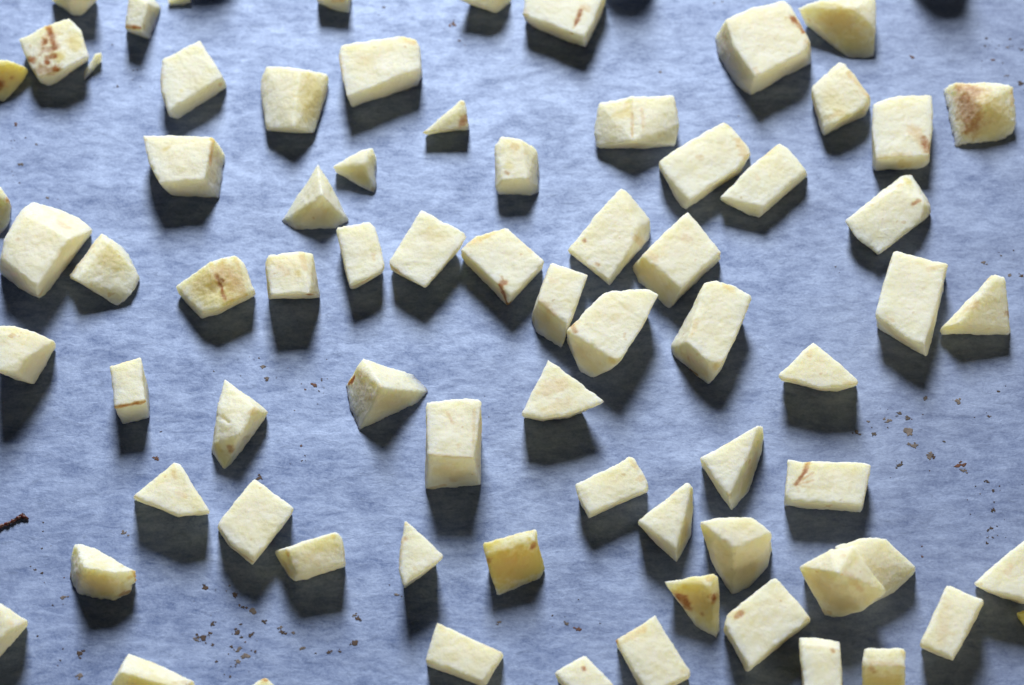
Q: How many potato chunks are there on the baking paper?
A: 73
